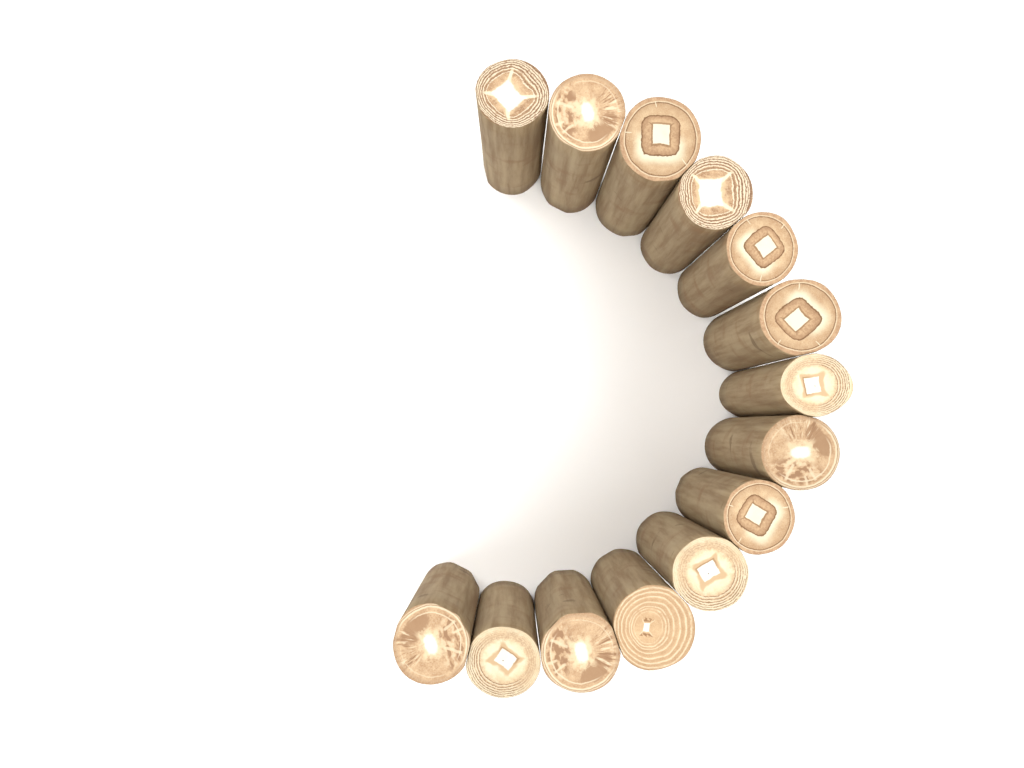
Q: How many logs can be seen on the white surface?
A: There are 14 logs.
